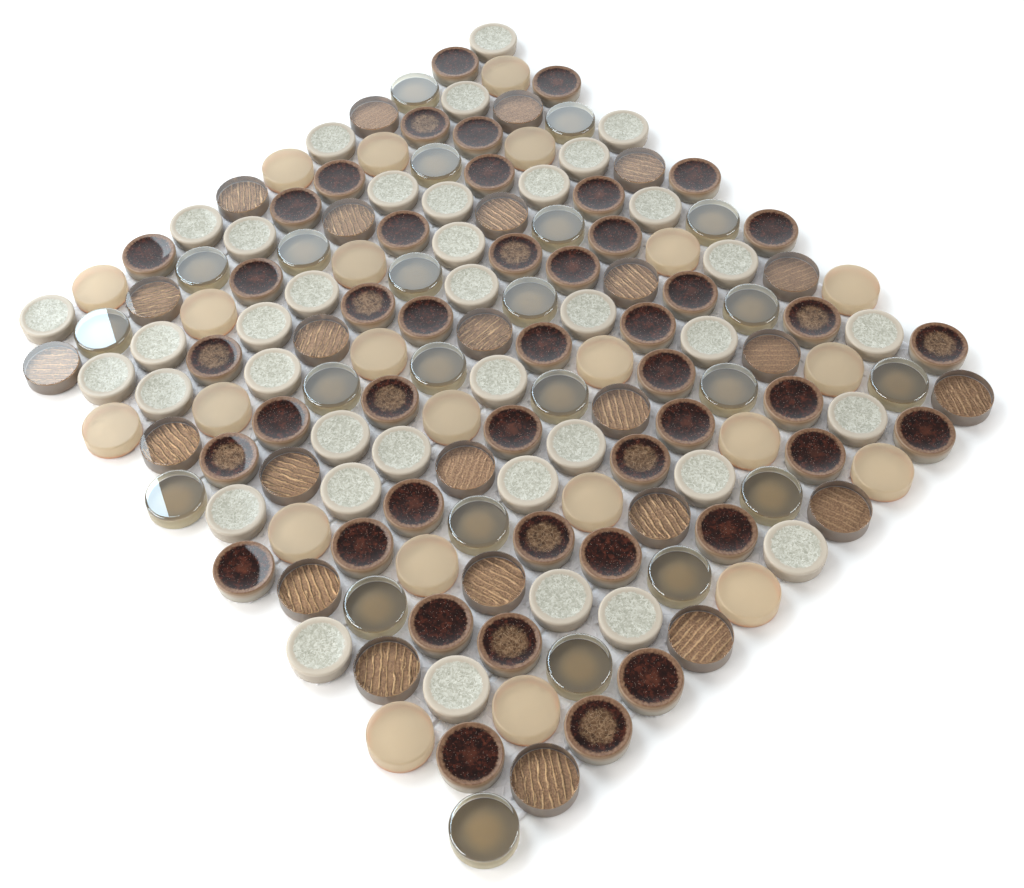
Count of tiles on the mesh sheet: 154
